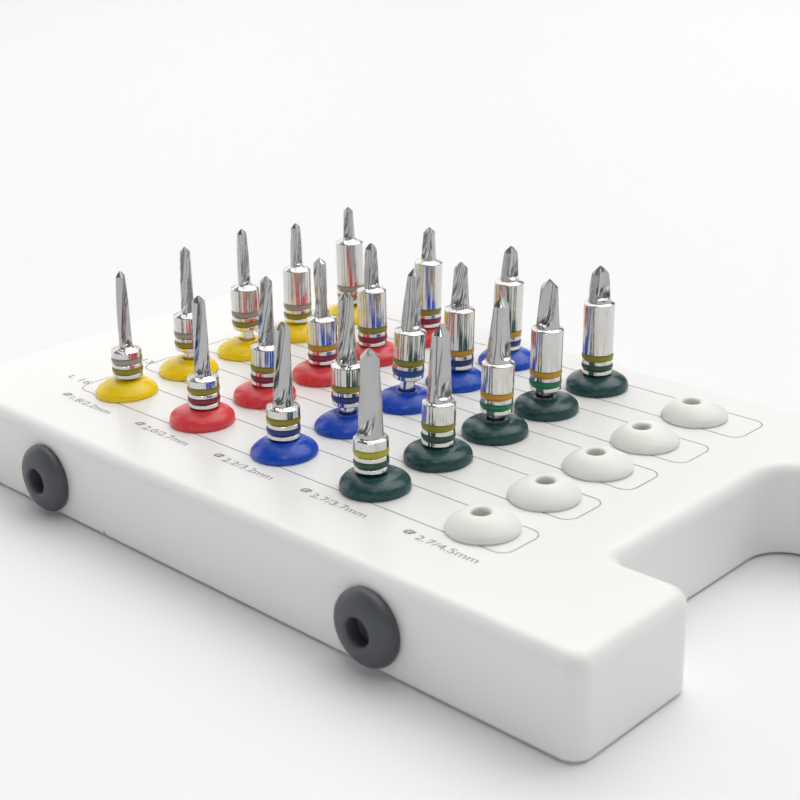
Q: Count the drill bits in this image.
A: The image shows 20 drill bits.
